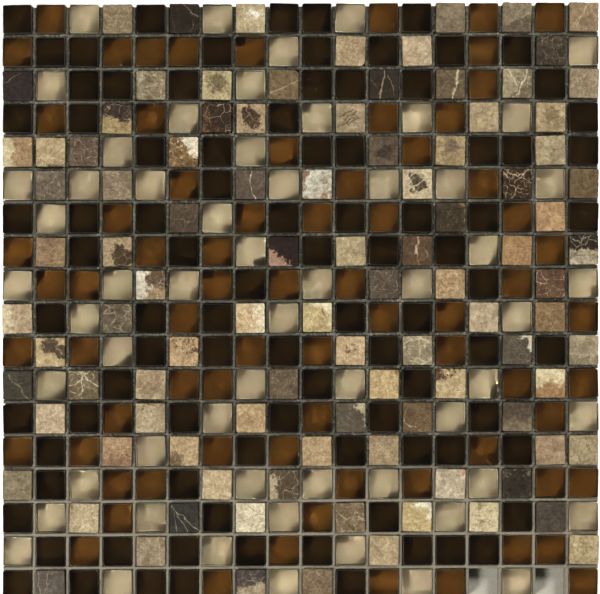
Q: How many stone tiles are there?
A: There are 100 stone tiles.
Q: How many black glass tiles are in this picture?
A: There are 91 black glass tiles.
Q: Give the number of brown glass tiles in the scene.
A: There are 72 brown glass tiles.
